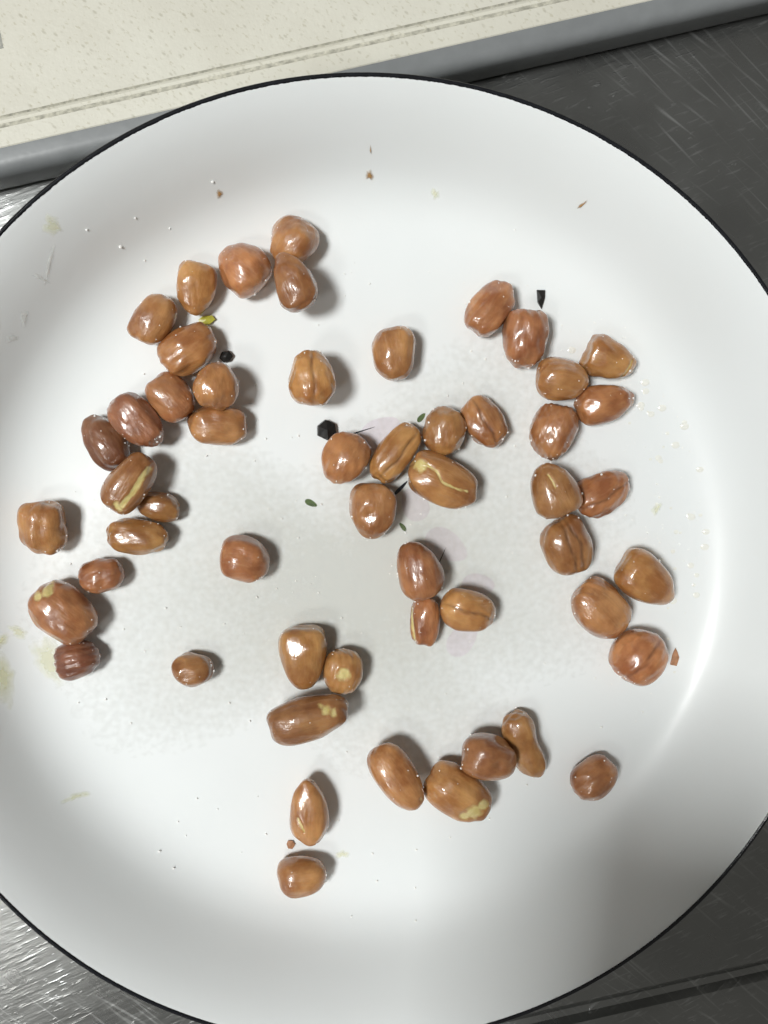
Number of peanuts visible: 53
